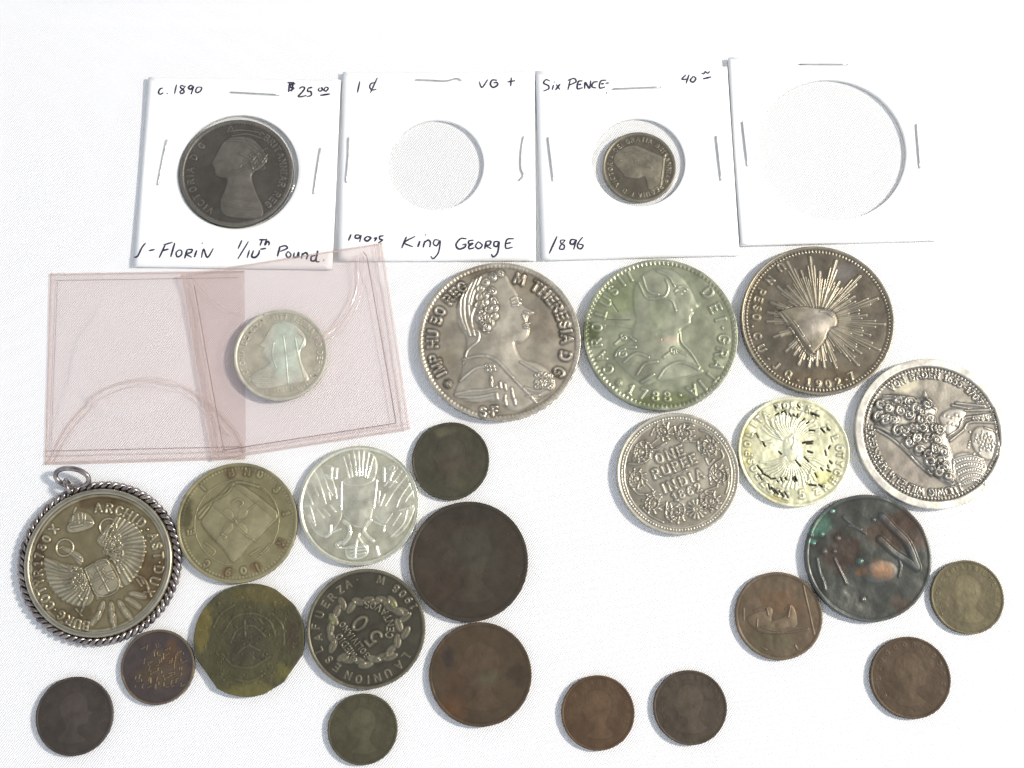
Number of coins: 26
